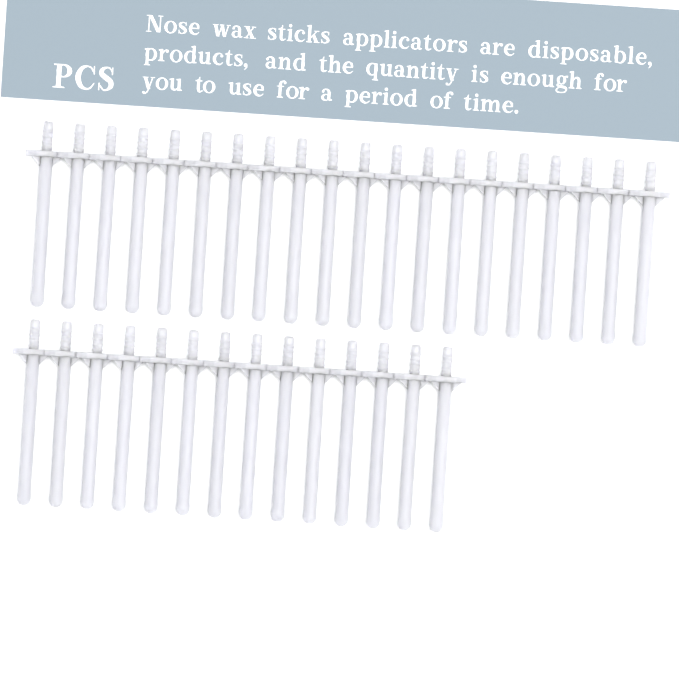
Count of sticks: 34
